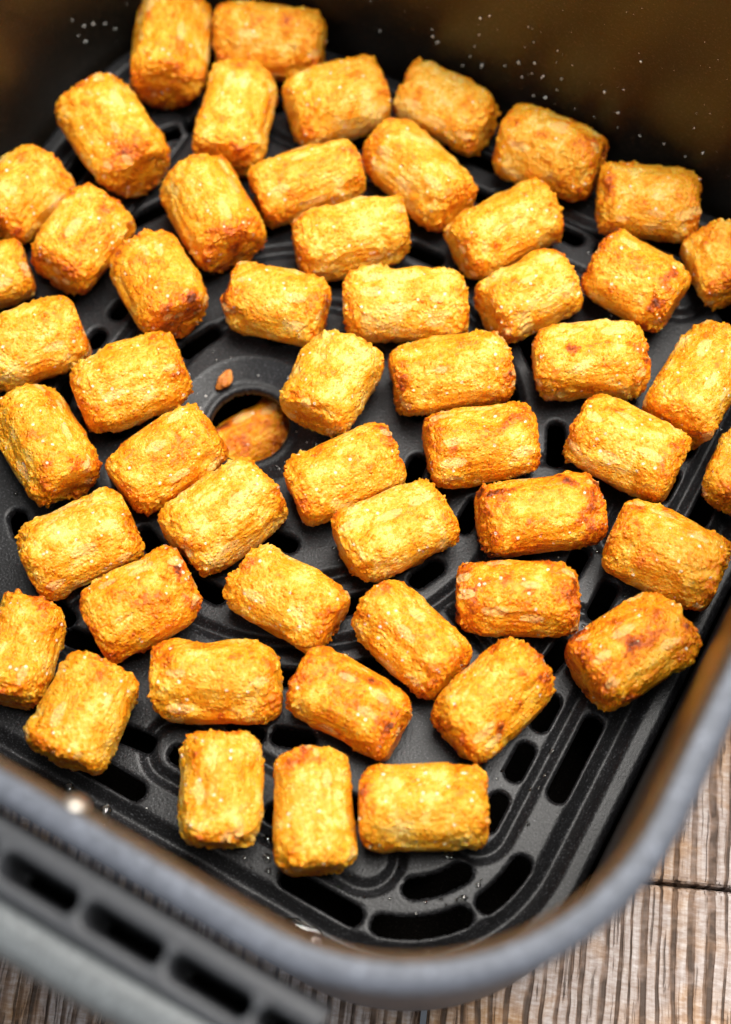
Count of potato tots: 53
